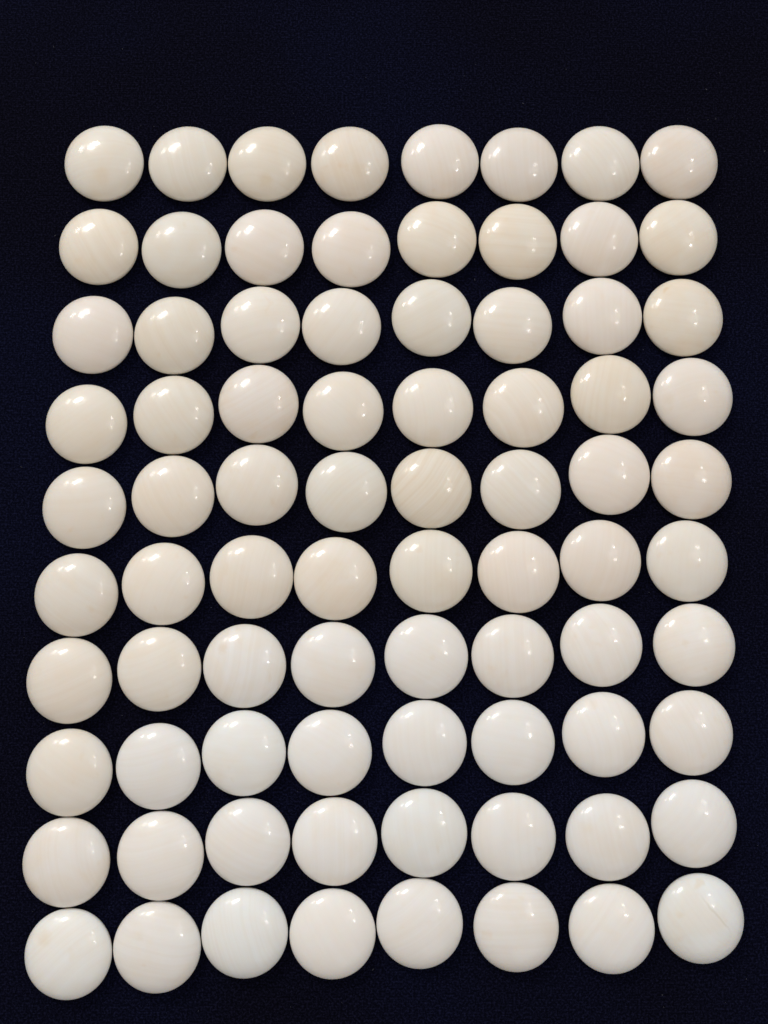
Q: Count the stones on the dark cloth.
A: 80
